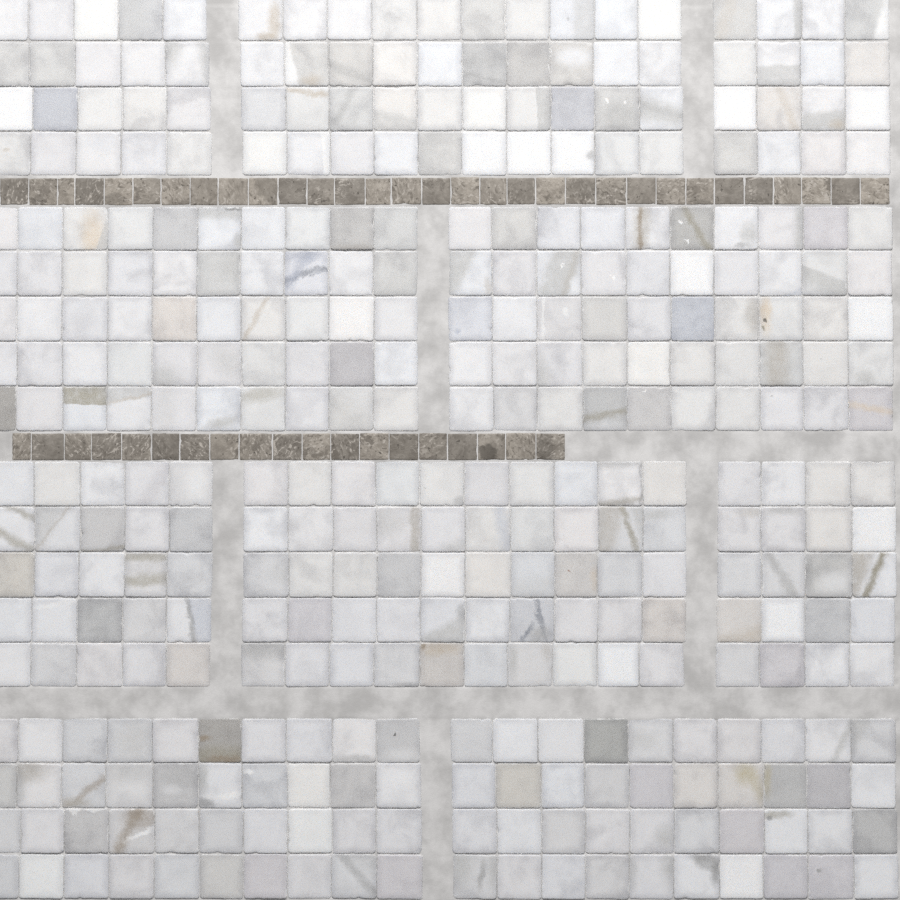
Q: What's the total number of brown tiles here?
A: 50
